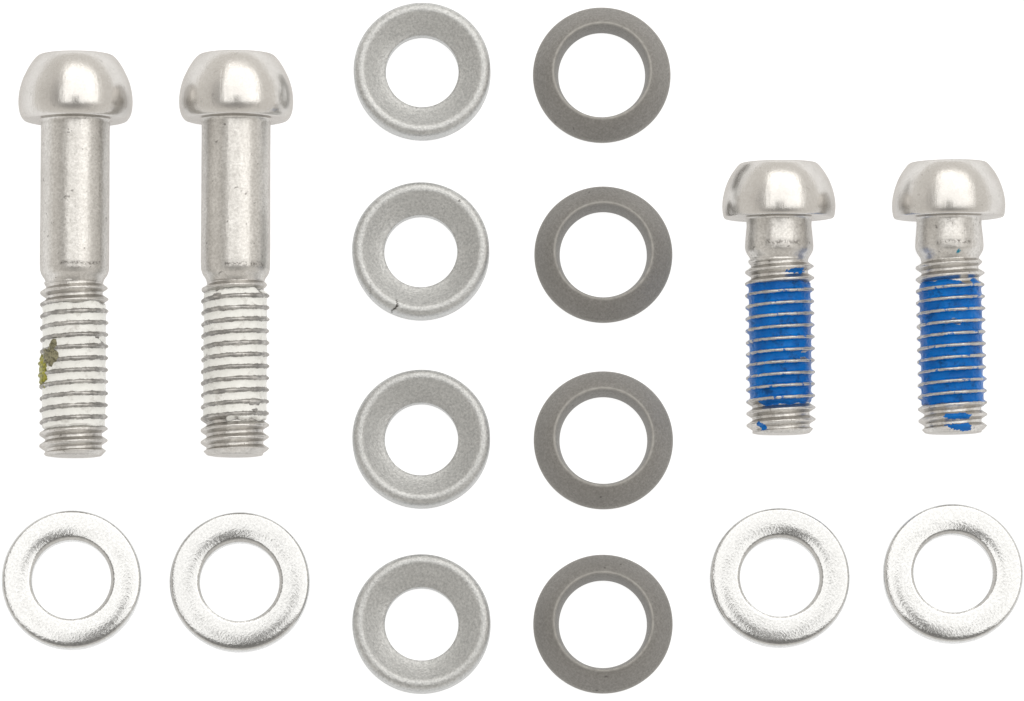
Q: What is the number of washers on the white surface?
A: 12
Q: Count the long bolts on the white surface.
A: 2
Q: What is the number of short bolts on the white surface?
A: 2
